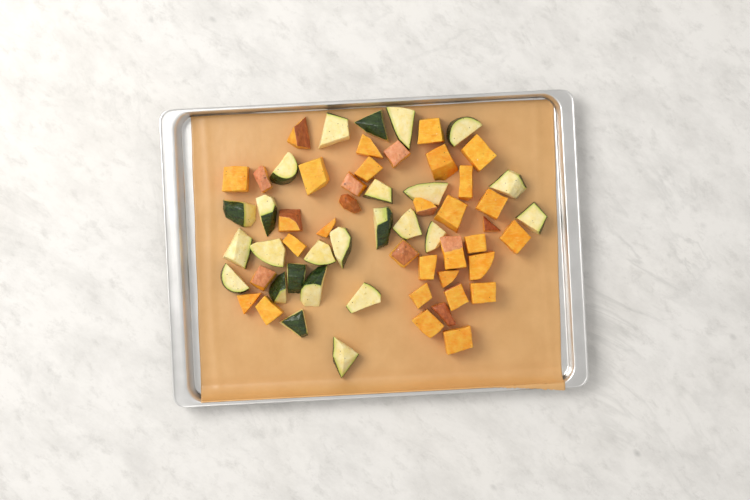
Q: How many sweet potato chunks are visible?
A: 36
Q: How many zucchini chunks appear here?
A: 25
